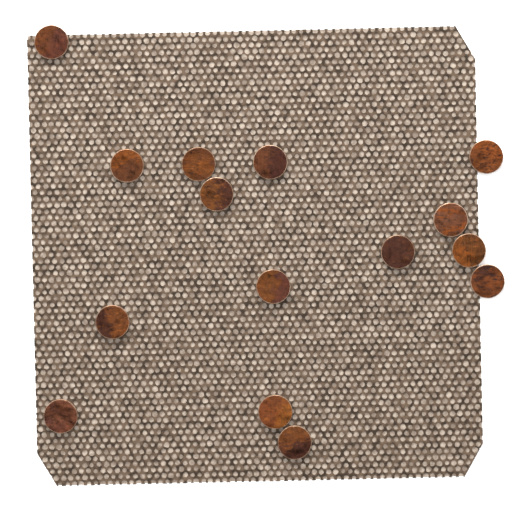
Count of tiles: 15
